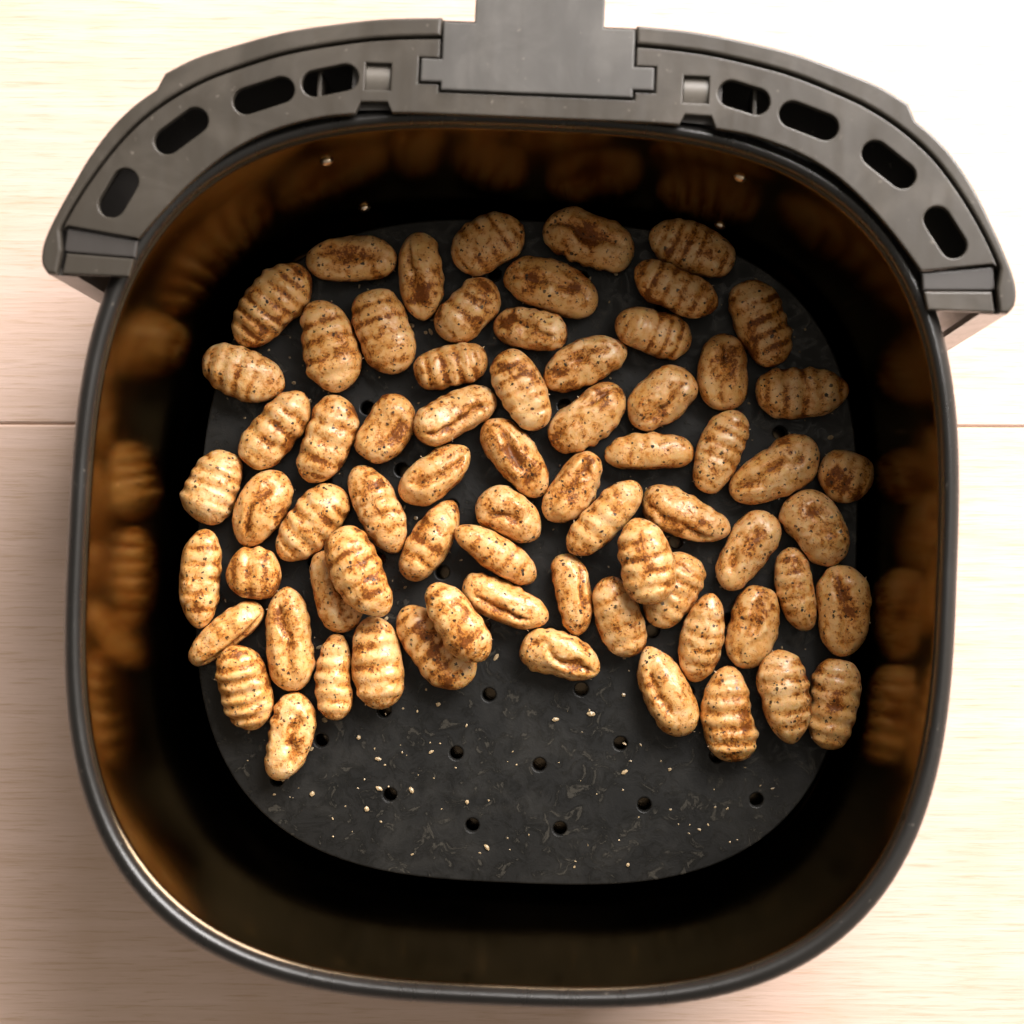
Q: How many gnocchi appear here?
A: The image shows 70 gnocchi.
